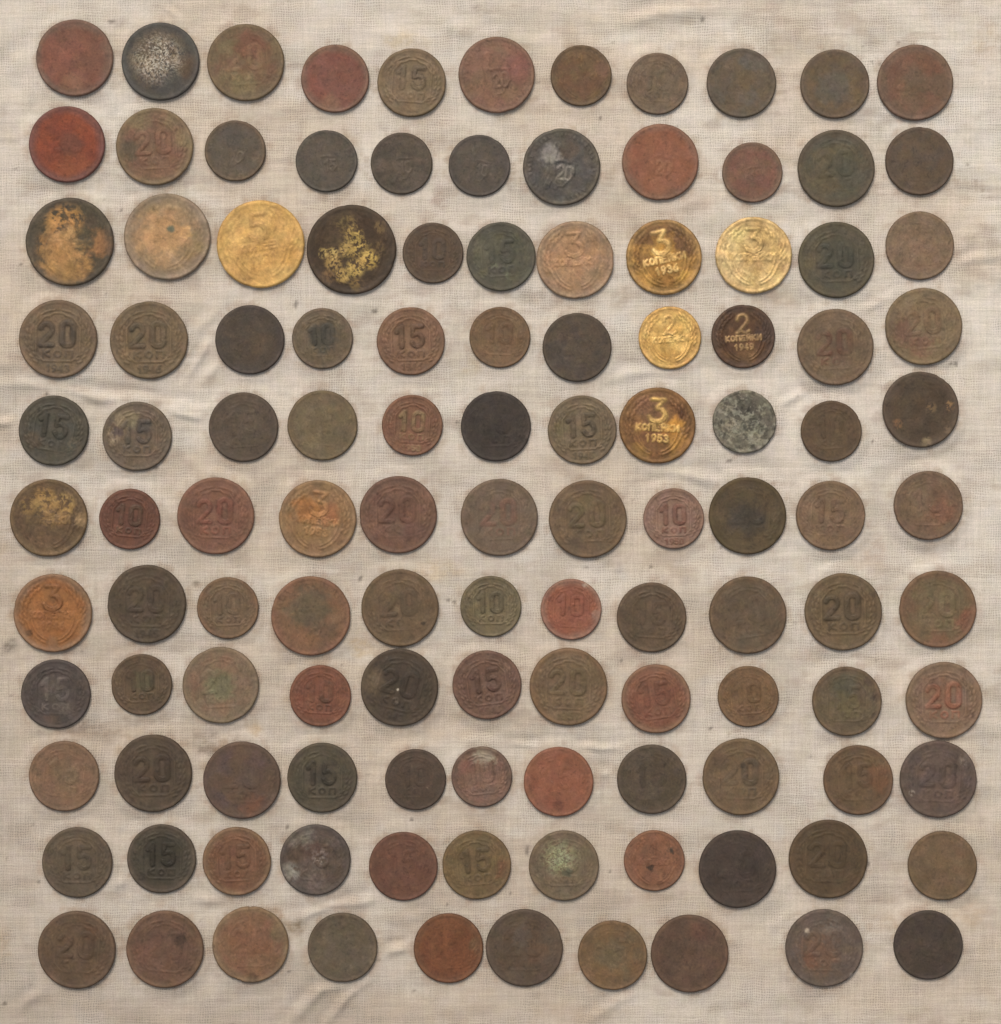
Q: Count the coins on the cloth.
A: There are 120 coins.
